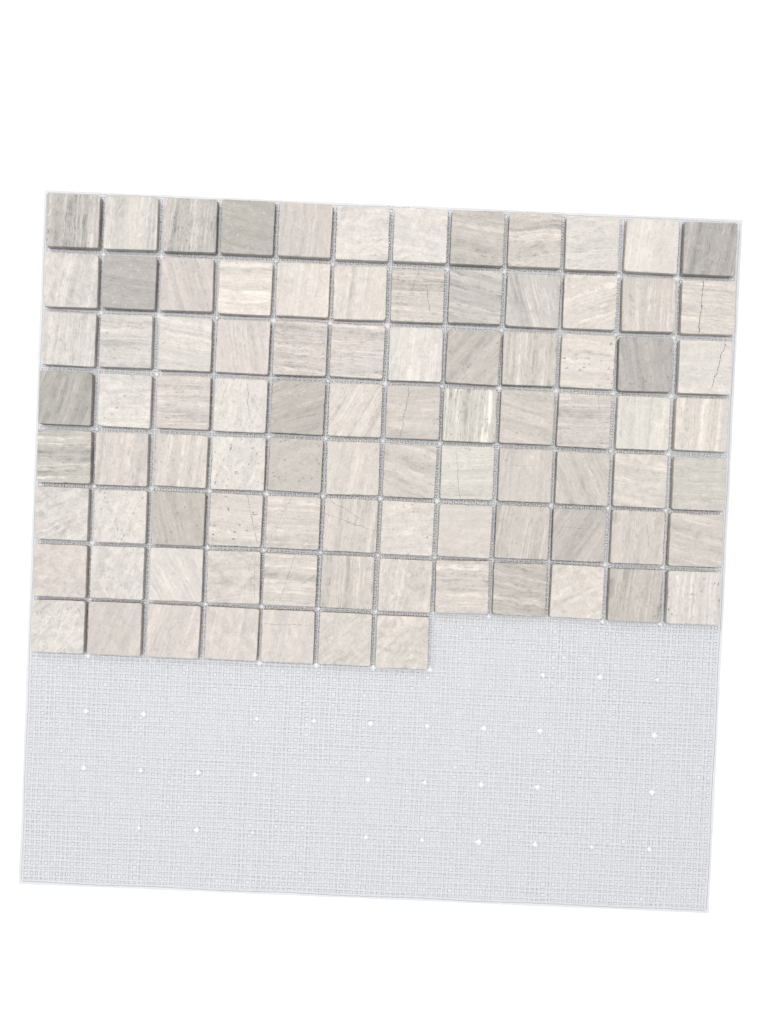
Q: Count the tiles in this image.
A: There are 91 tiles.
